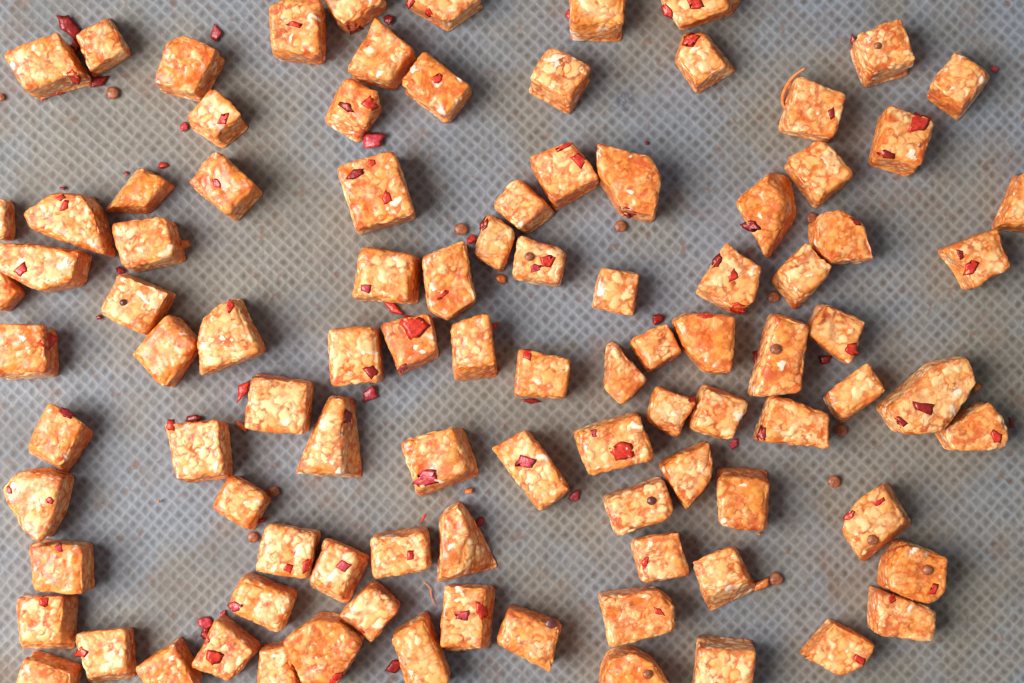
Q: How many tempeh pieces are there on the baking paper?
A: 98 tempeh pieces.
